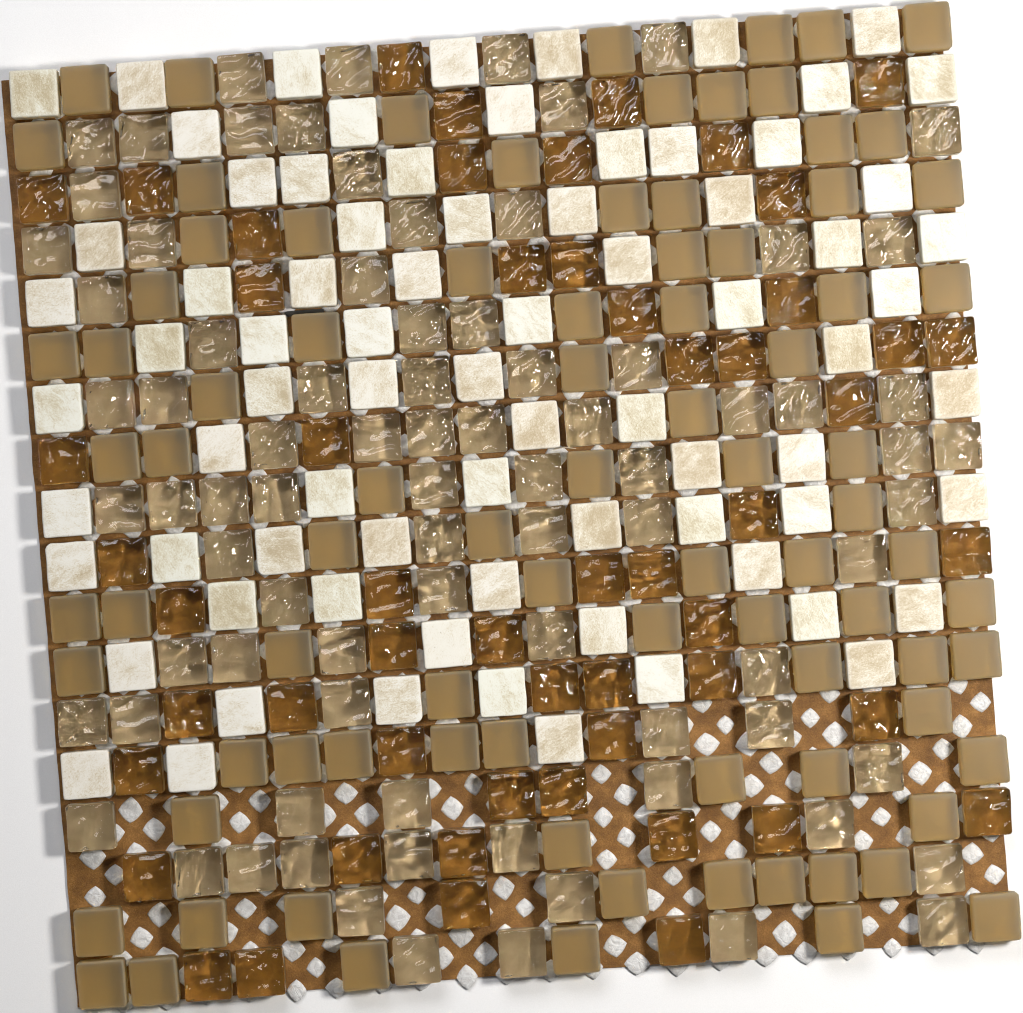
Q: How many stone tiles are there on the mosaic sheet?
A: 76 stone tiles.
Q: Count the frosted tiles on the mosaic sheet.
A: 87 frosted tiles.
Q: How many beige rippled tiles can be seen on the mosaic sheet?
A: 82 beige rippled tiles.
